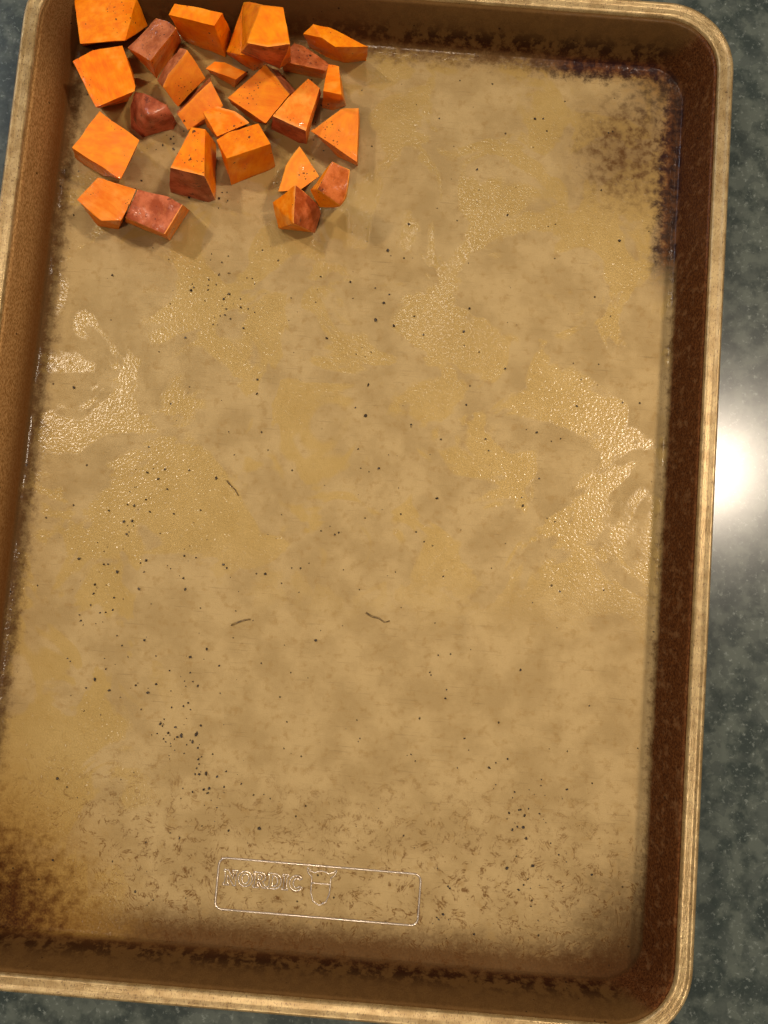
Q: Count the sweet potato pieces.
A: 25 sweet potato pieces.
